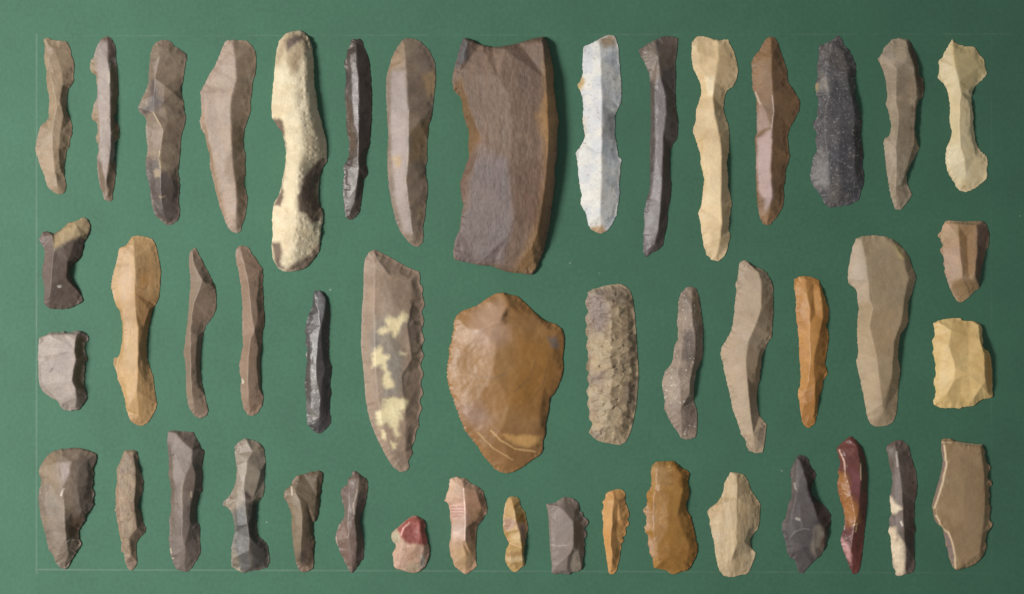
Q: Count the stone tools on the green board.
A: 47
